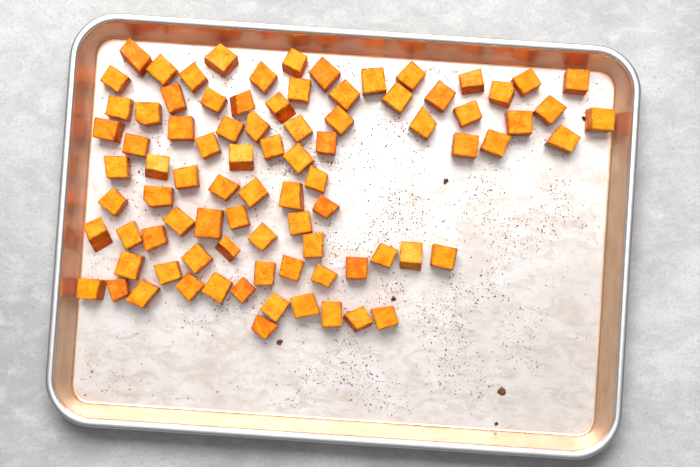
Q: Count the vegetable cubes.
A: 86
